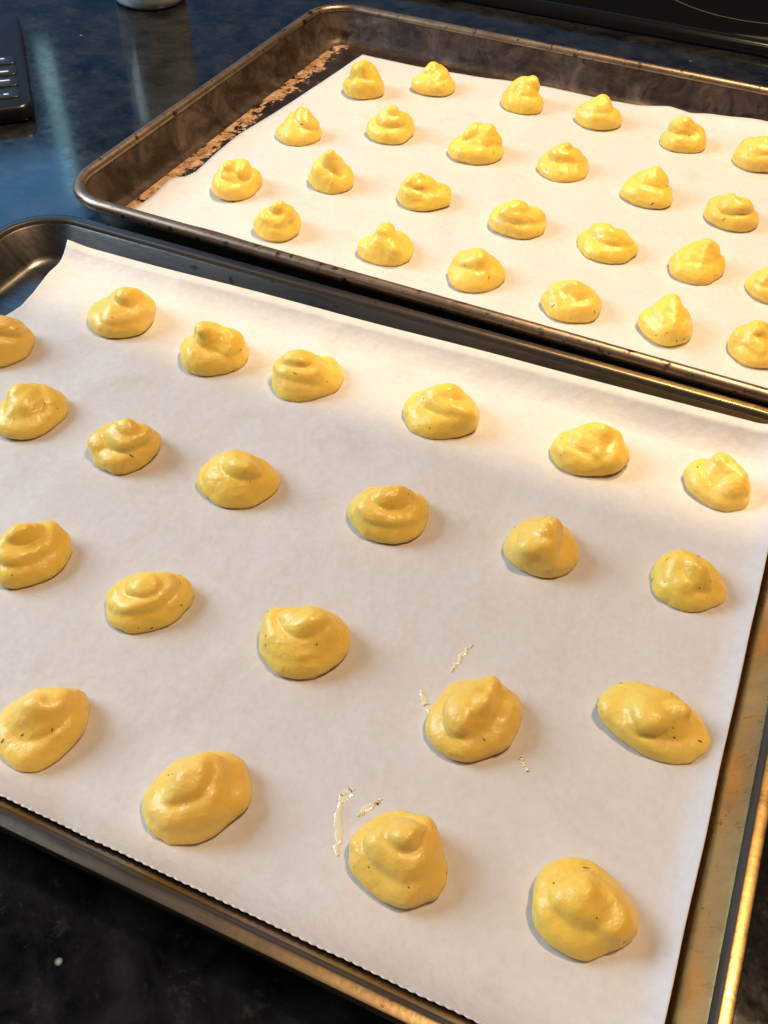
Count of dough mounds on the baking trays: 47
